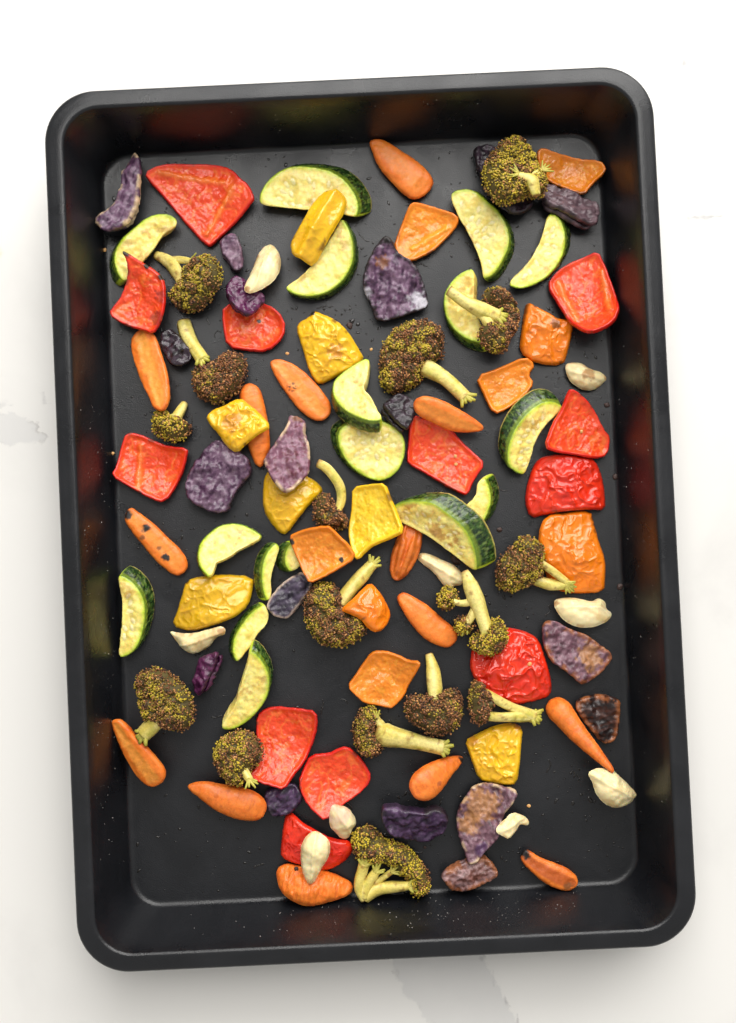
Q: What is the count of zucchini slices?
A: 17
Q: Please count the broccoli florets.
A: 16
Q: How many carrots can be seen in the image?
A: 14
